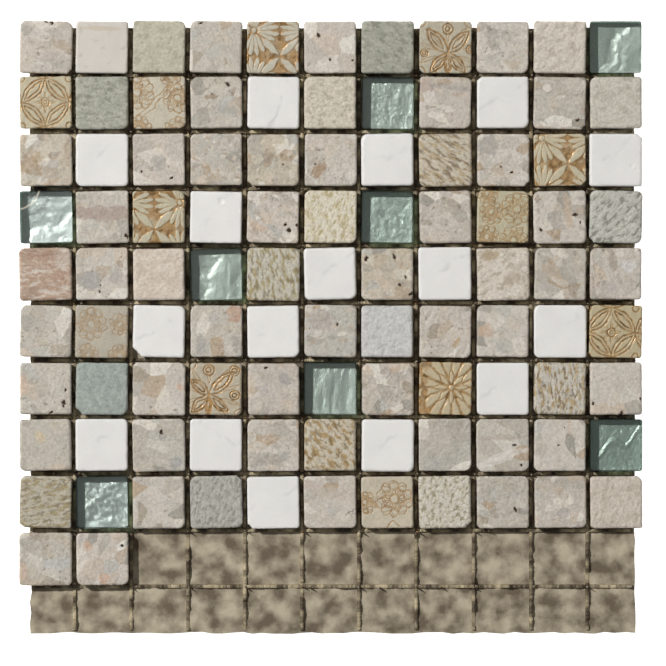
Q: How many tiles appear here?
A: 101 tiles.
